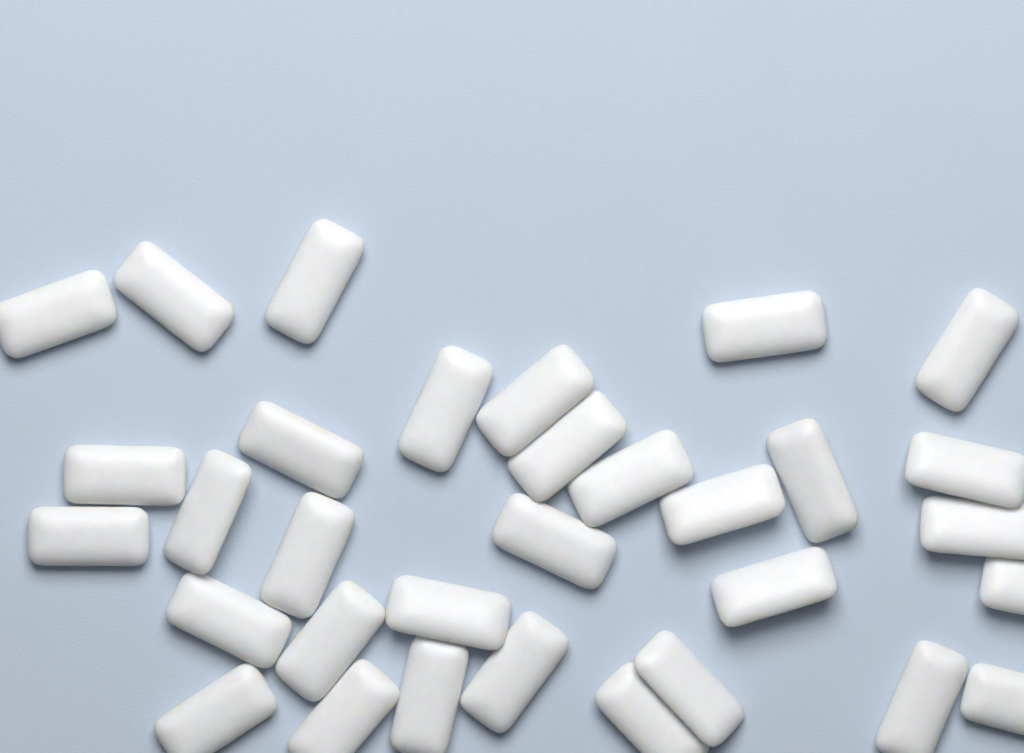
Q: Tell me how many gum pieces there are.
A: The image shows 32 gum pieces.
